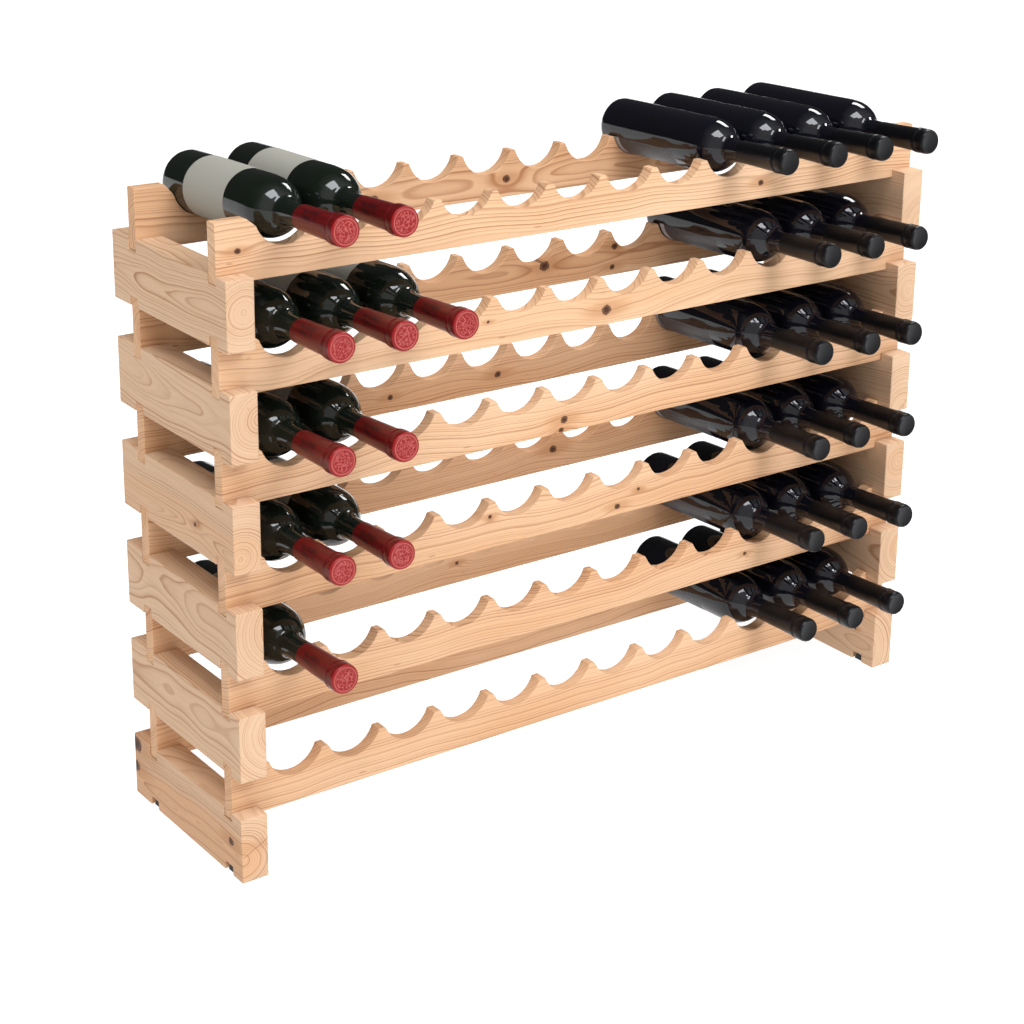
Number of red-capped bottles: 10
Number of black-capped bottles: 19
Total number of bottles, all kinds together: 29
